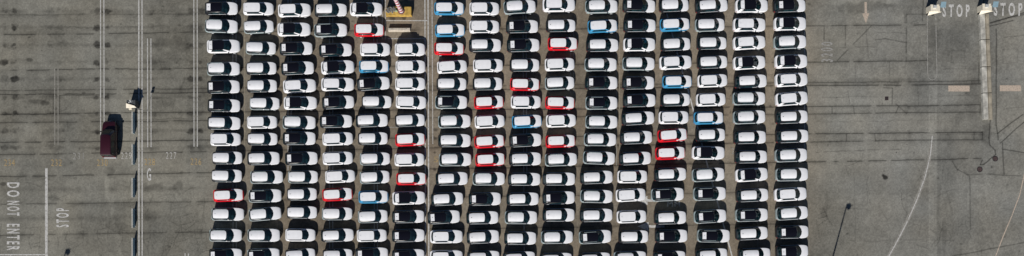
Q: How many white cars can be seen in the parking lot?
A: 198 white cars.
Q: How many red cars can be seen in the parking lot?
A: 15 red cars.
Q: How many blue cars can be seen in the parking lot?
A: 9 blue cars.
